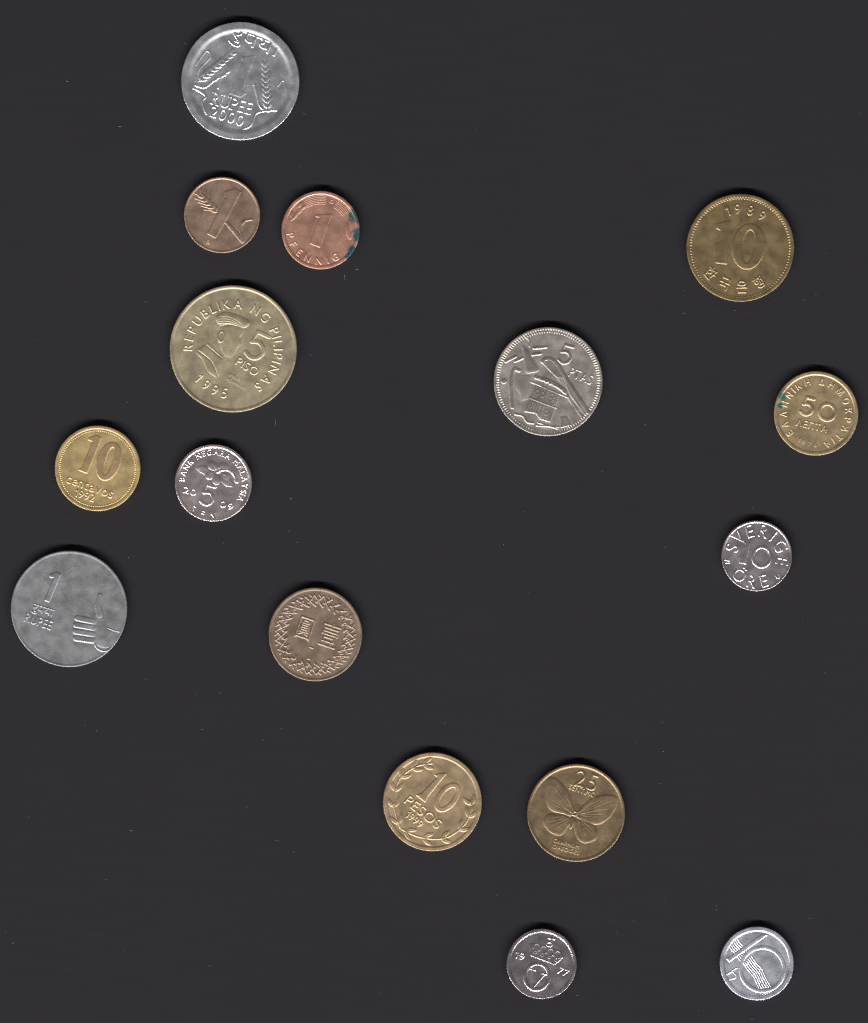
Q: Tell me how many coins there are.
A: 16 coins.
